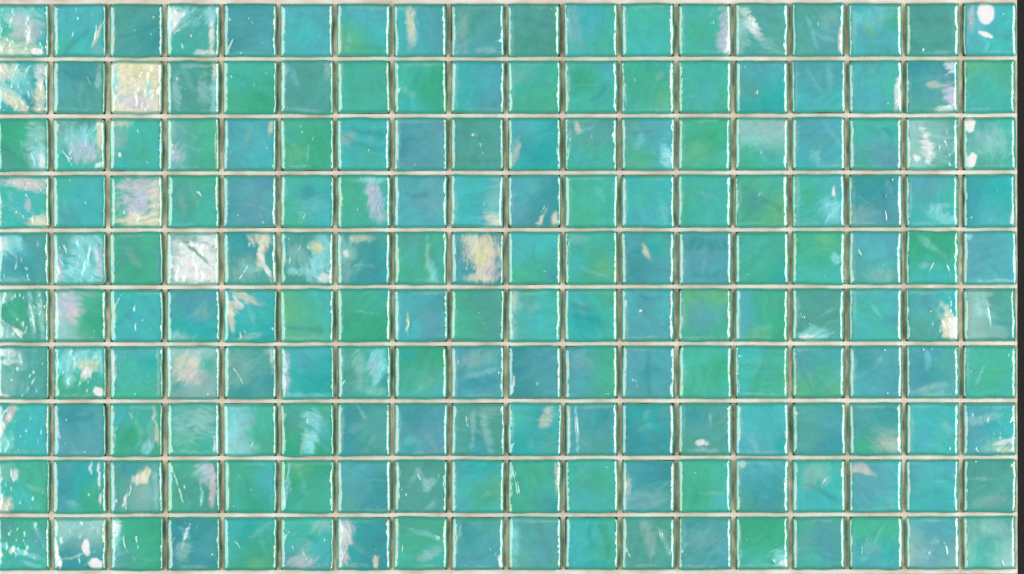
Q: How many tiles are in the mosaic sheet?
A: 180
